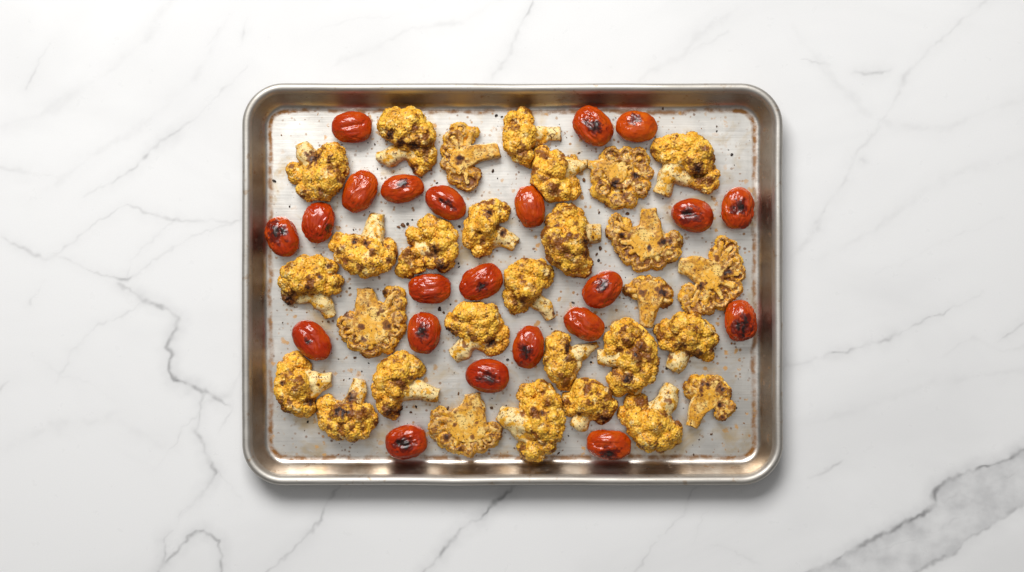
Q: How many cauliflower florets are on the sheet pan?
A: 29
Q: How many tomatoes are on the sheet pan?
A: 22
